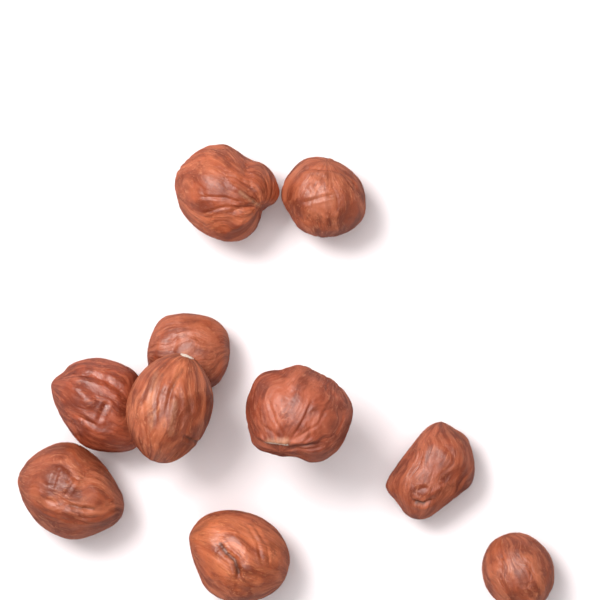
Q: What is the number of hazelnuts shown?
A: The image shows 10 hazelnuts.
